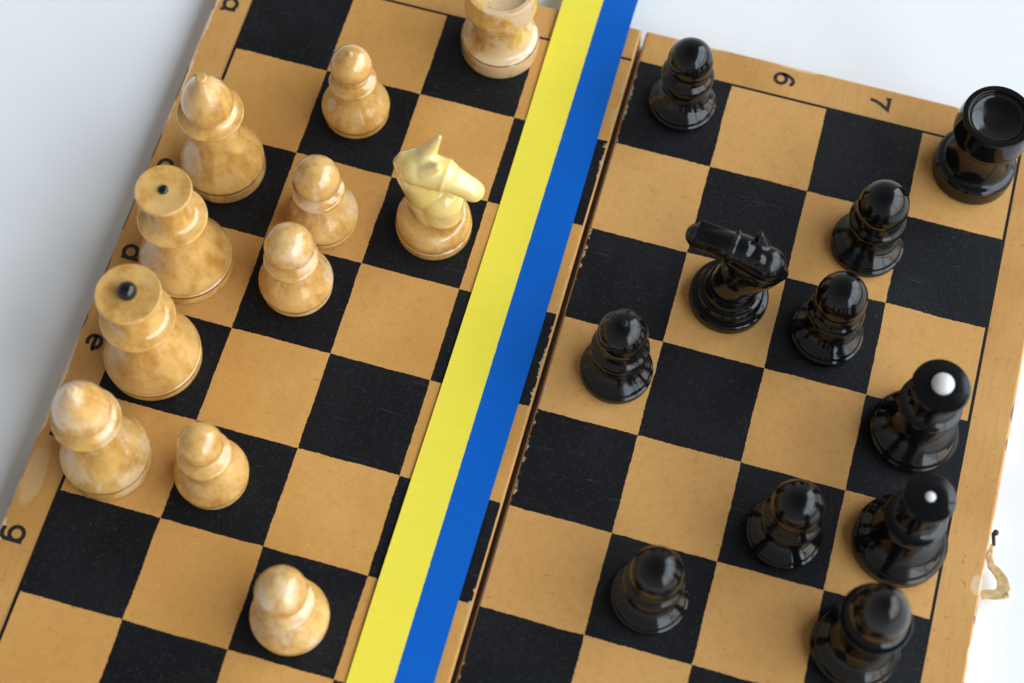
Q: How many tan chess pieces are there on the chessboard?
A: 11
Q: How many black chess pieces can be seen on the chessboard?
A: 11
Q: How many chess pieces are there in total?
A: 22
